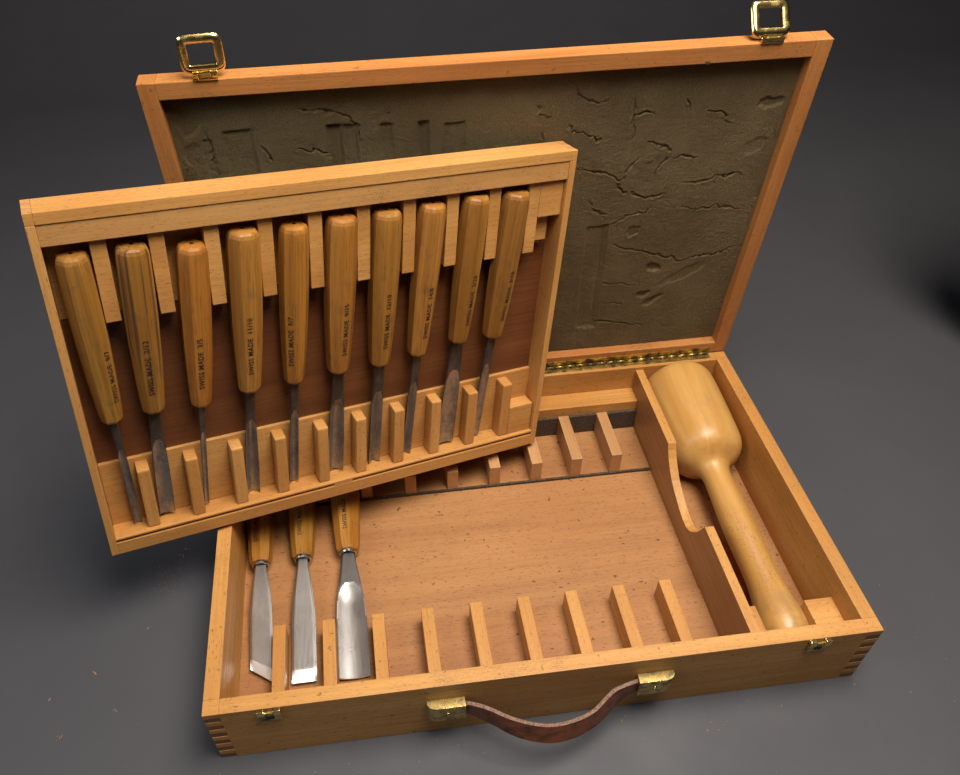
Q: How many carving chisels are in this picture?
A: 13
